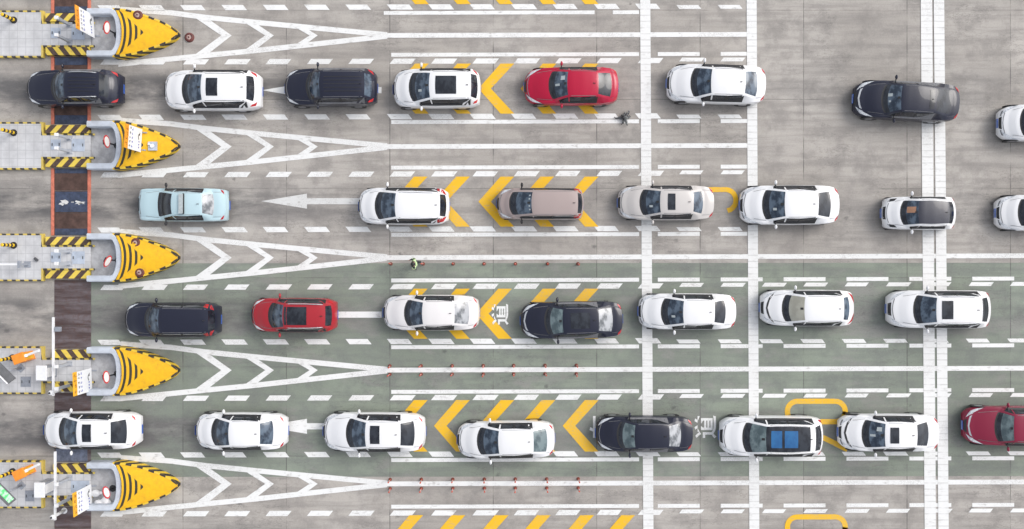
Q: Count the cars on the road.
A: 30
